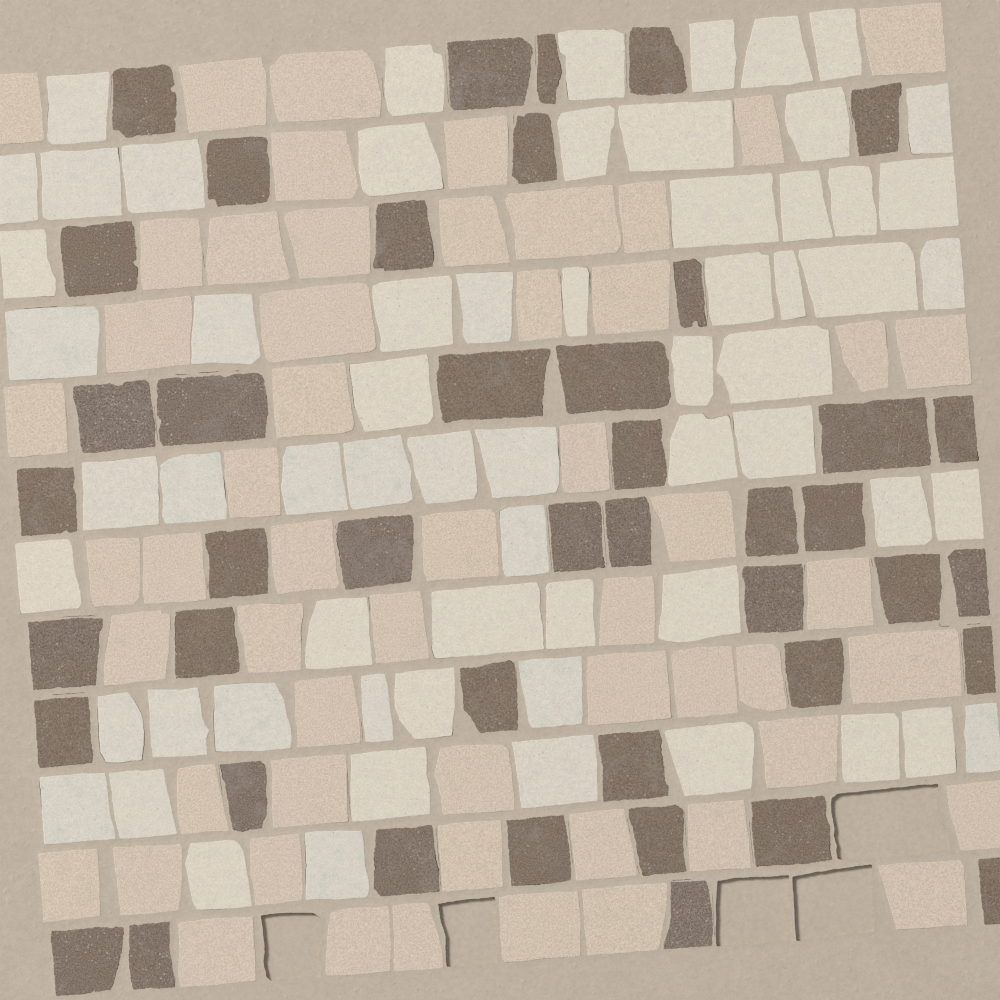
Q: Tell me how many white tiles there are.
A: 63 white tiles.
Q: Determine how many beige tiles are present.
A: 55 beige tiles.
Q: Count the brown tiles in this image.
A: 43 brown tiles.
